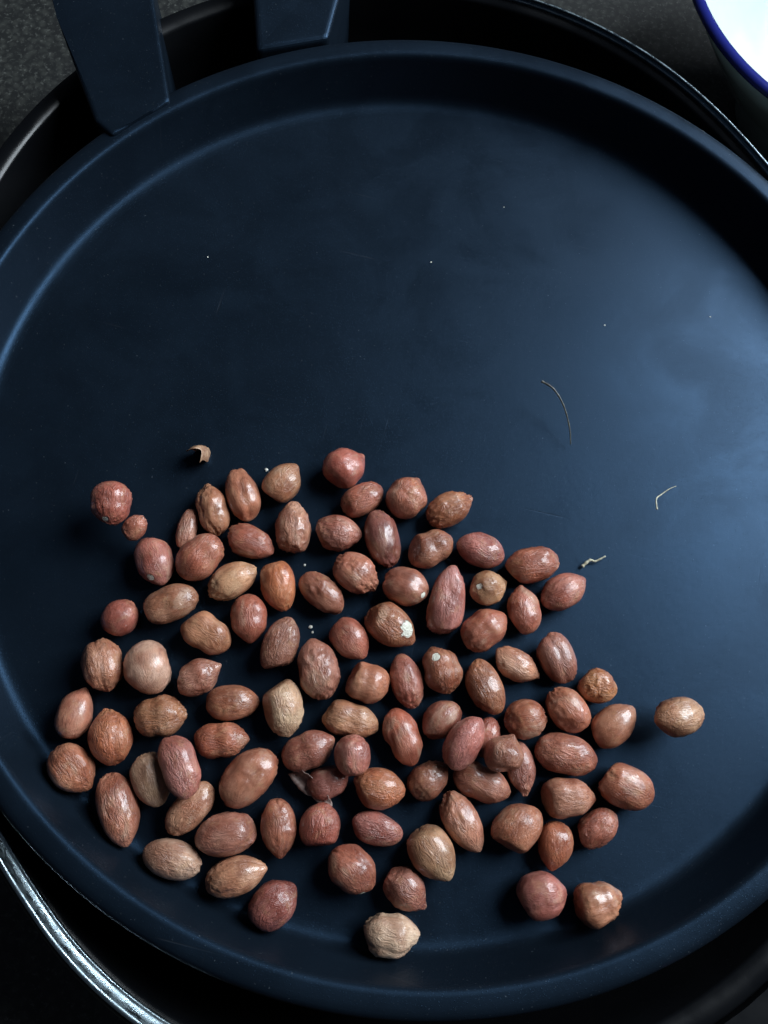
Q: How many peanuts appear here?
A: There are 96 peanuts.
